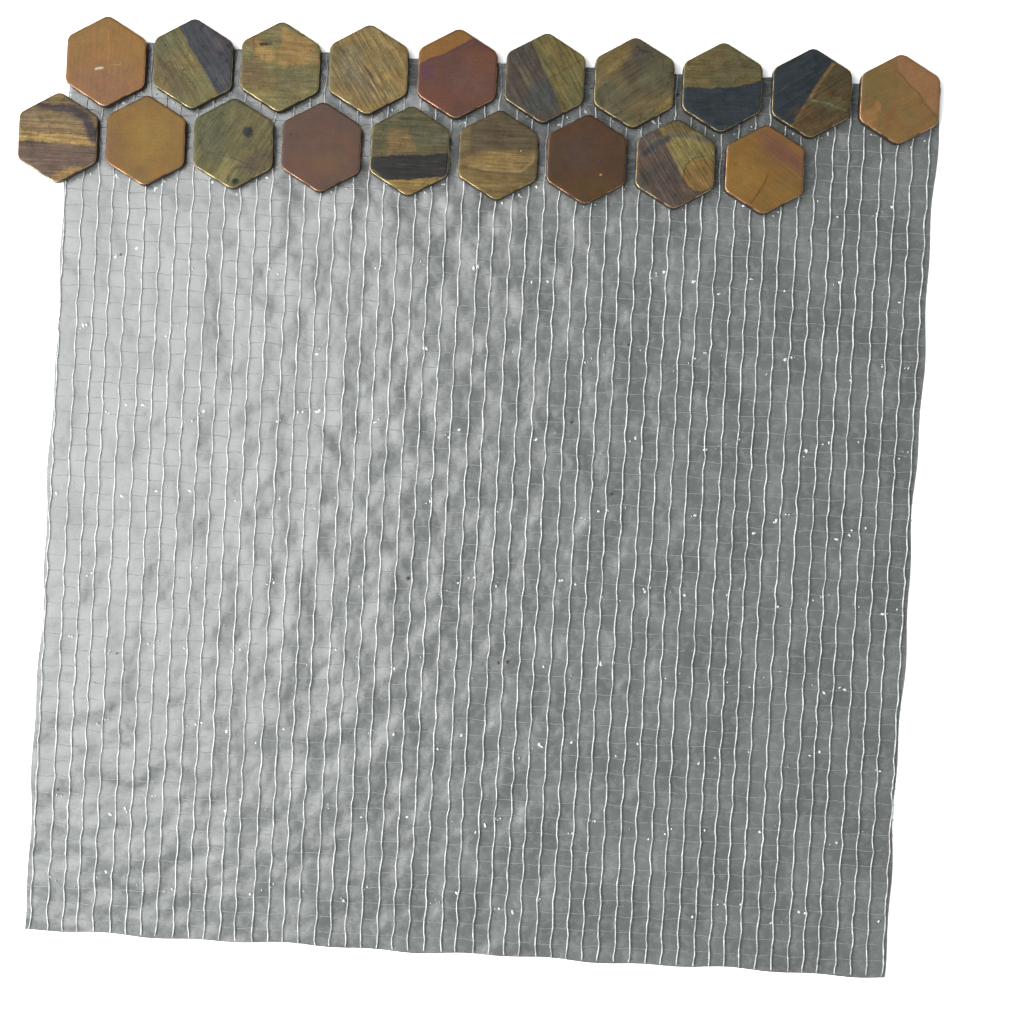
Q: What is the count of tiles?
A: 19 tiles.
